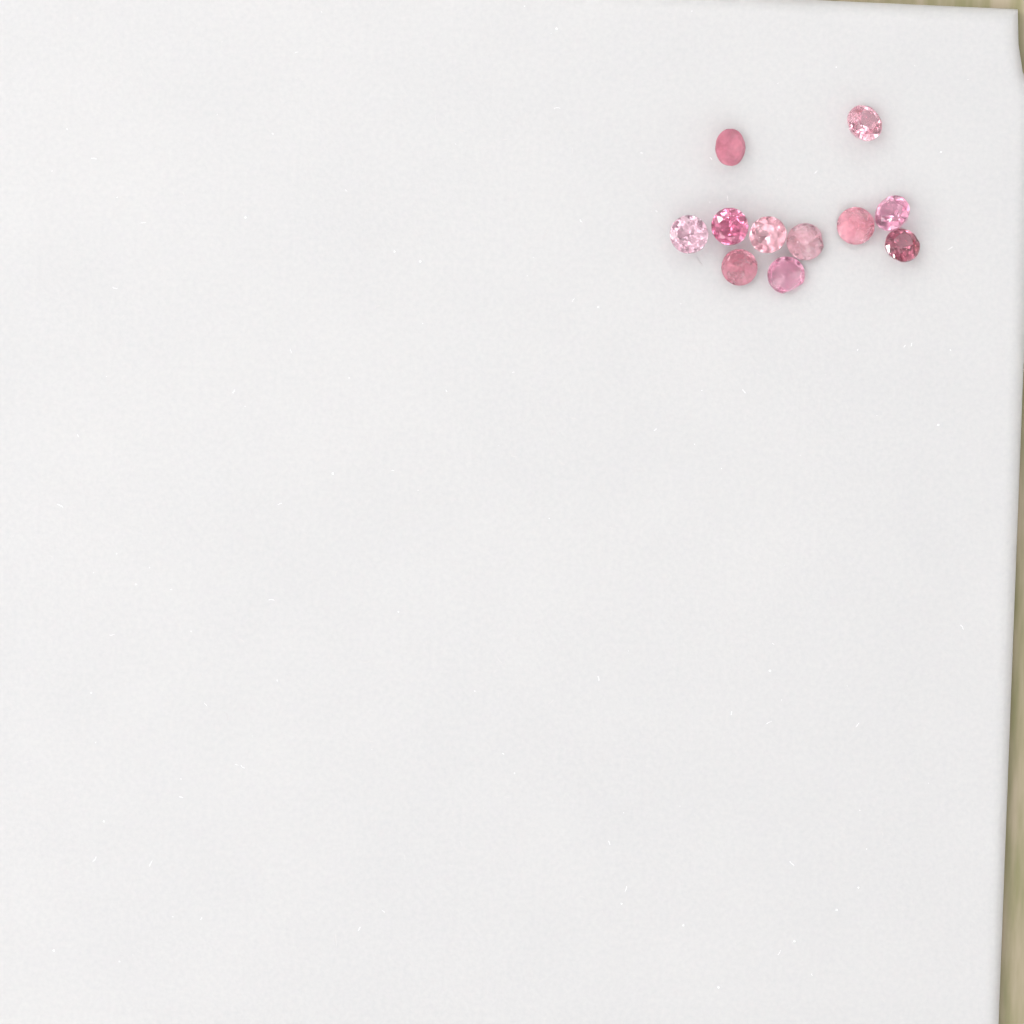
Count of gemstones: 11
